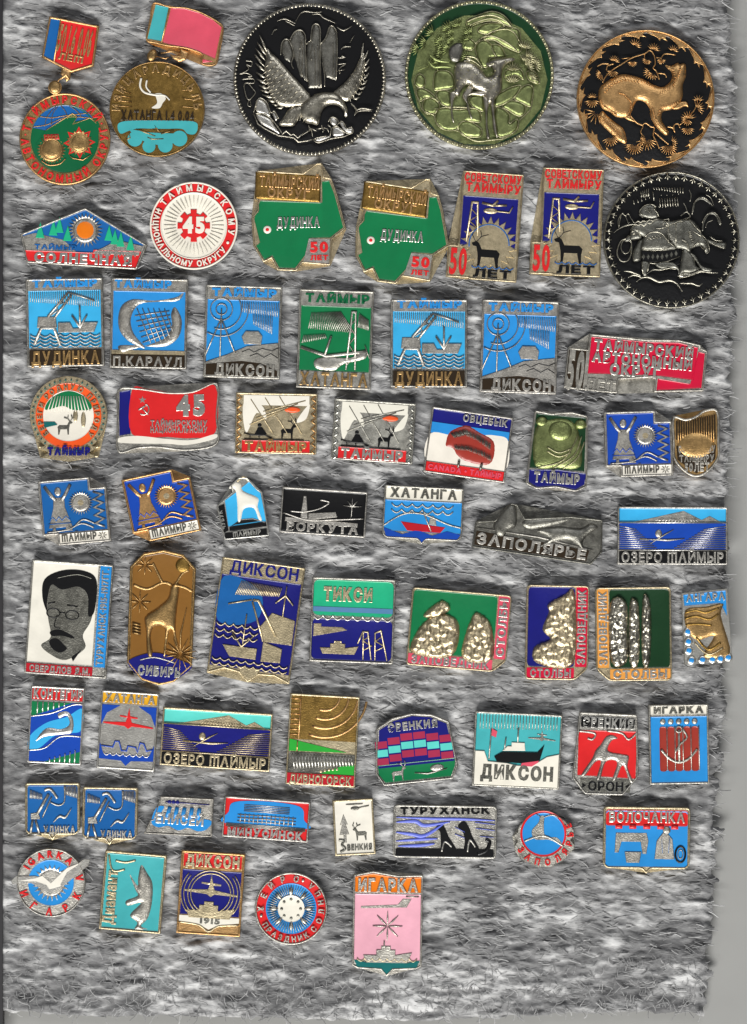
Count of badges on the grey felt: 63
